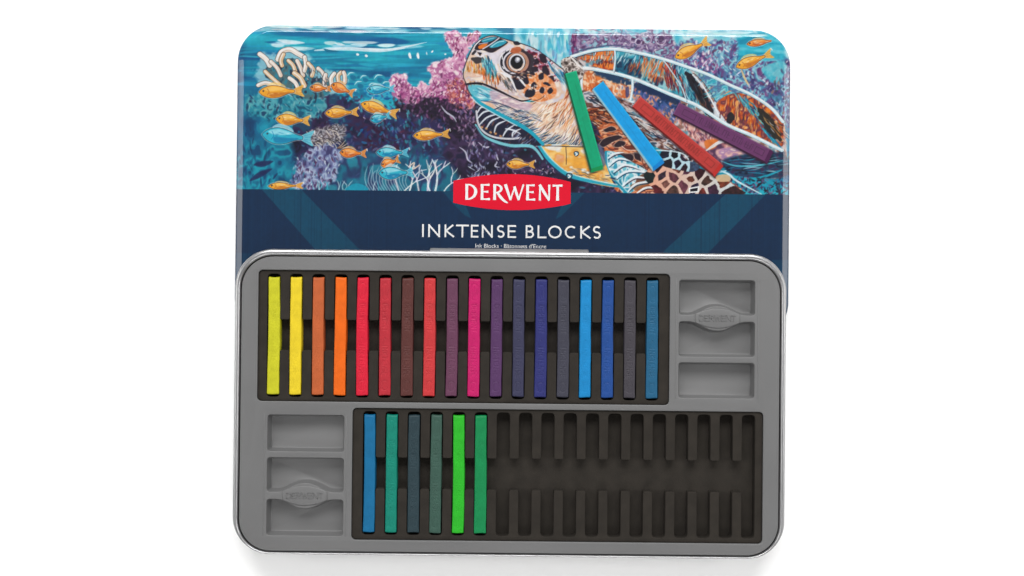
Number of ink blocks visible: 24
